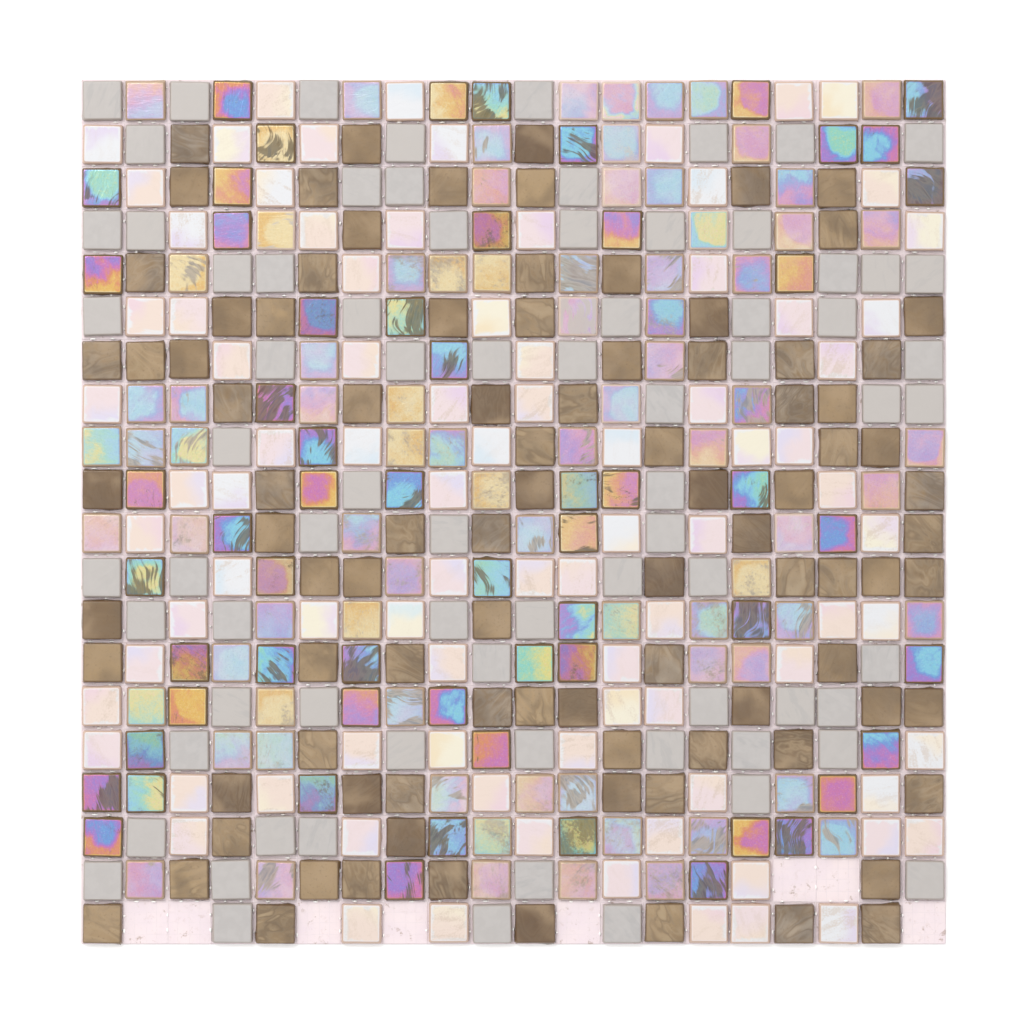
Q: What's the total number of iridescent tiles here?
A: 138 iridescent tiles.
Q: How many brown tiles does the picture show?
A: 92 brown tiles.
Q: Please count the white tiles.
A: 87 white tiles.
